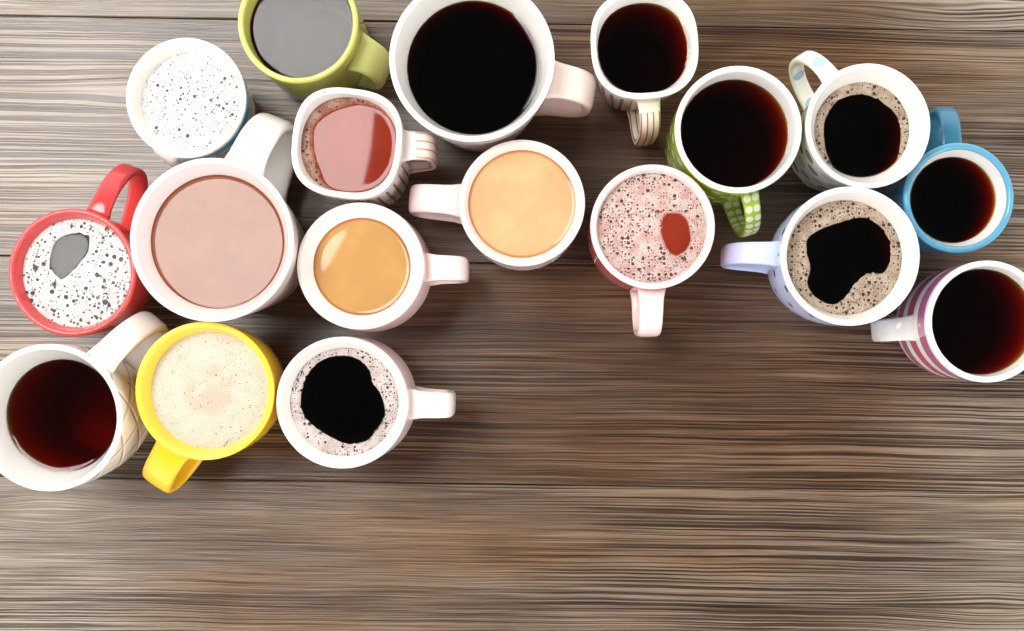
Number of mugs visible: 18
